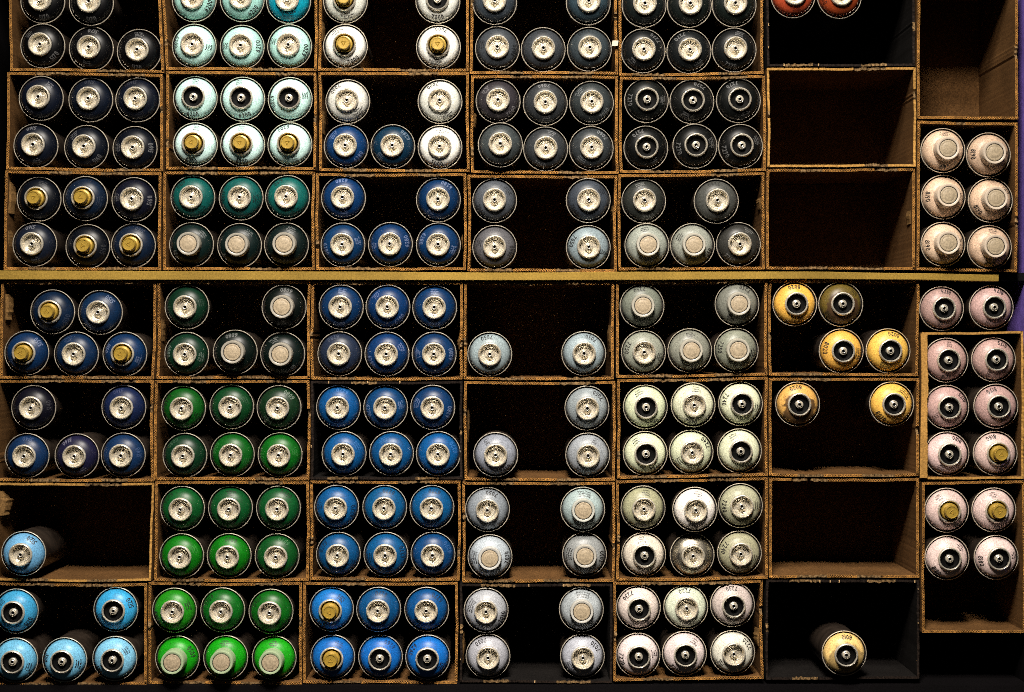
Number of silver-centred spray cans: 122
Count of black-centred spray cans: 42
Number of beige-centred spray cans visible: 25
